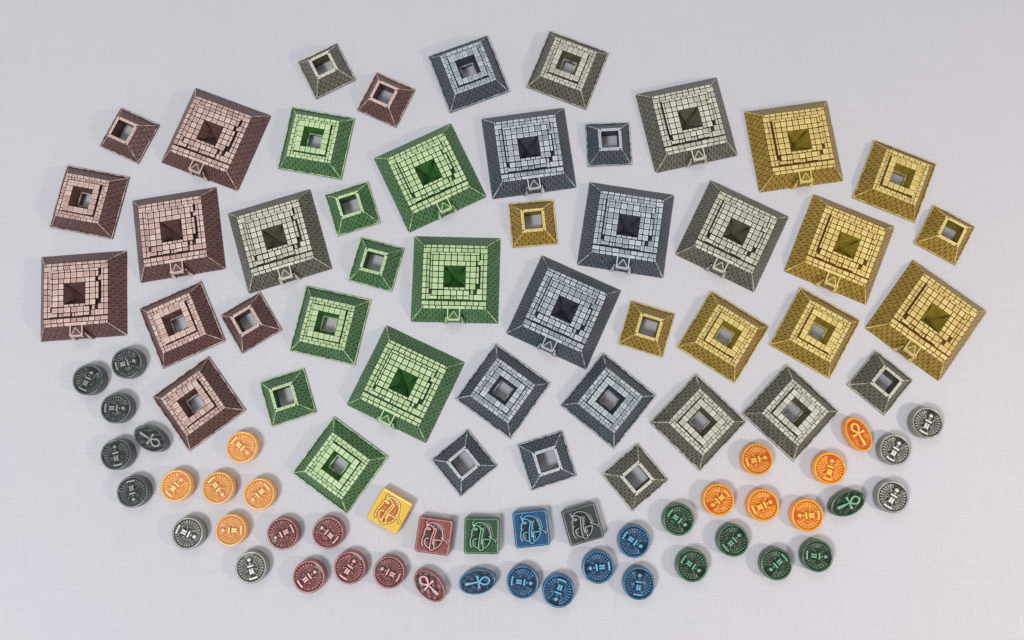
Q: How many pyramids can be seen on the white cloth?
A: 45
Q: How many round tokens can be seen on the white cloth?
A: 35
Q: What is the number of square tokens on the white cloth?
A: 5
